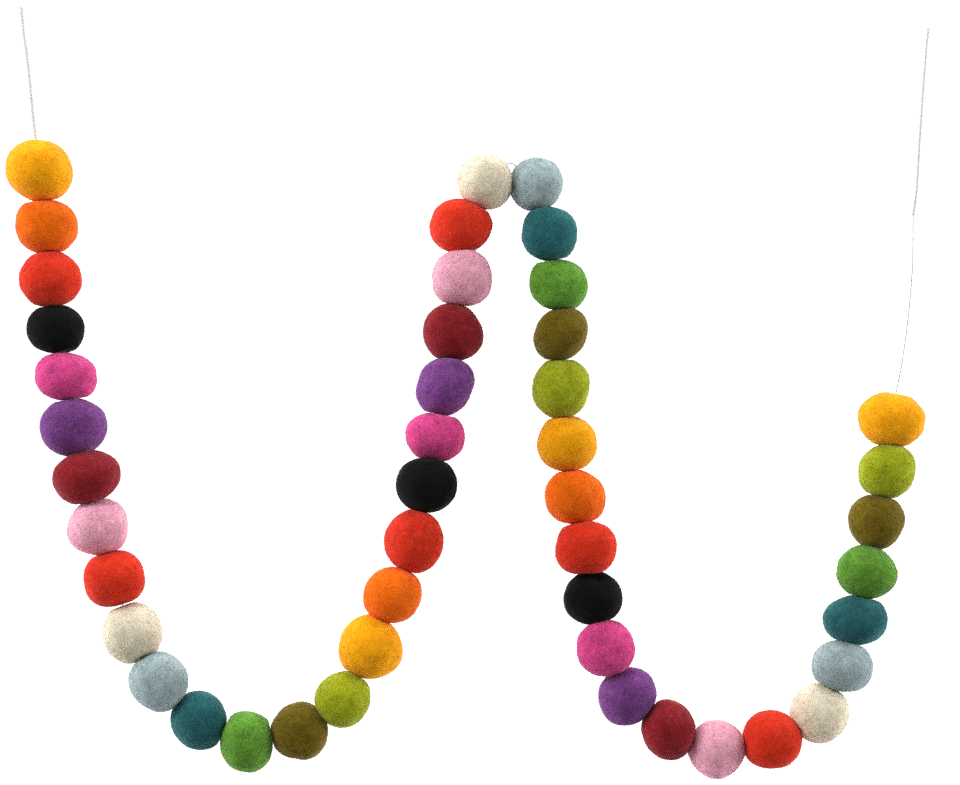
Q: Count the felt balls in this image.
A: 46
